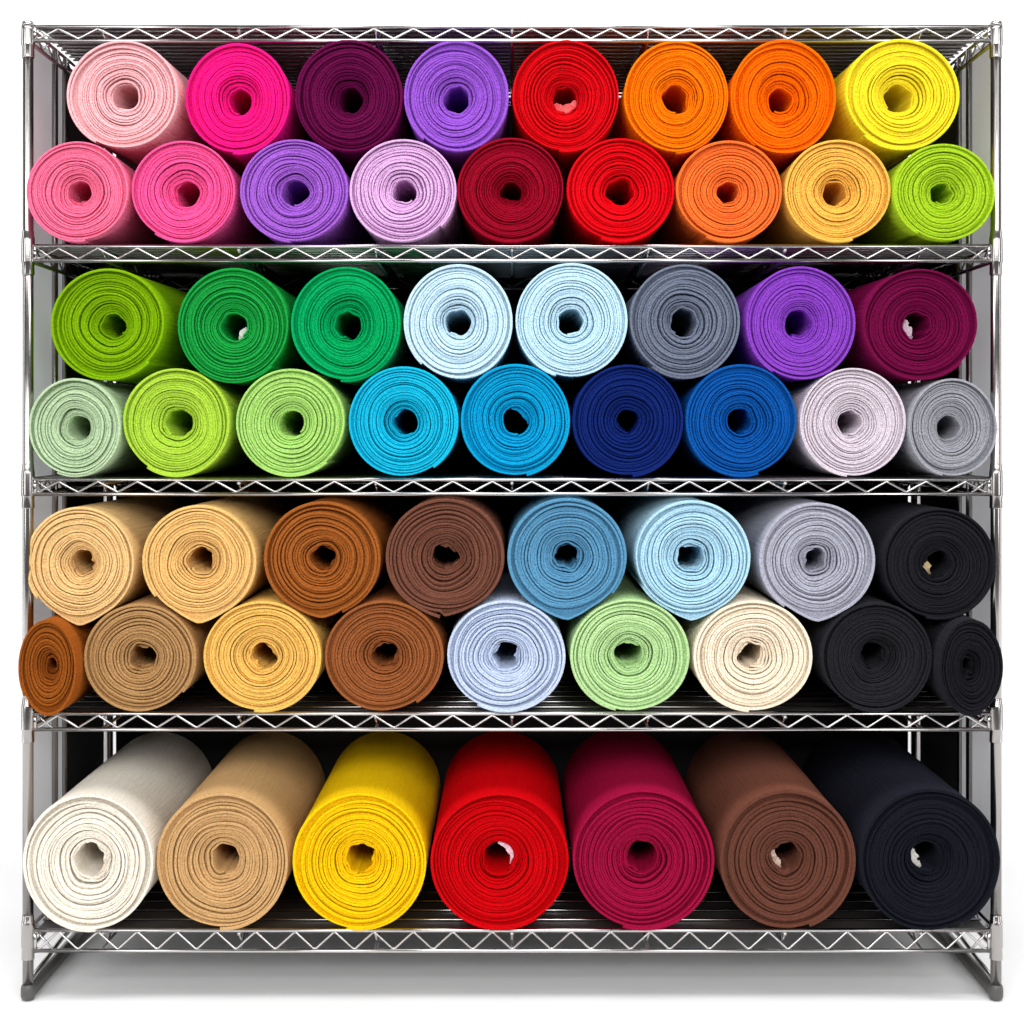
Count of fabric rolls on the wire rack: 58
